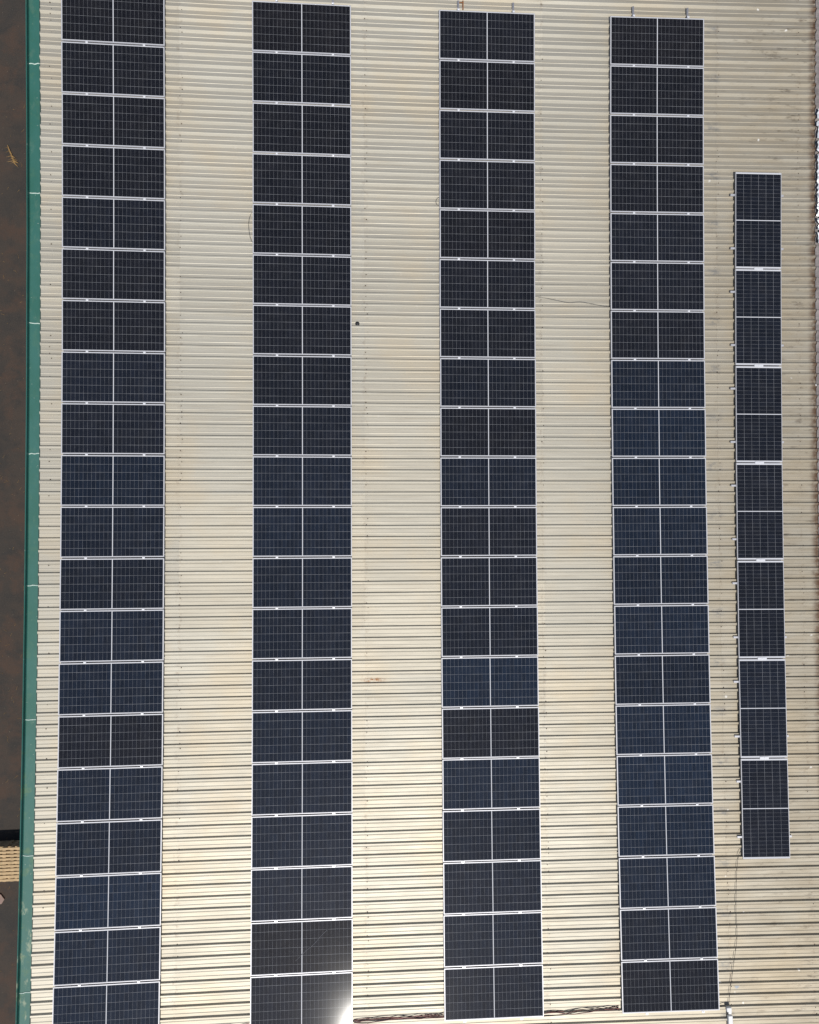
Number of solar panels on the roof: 87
